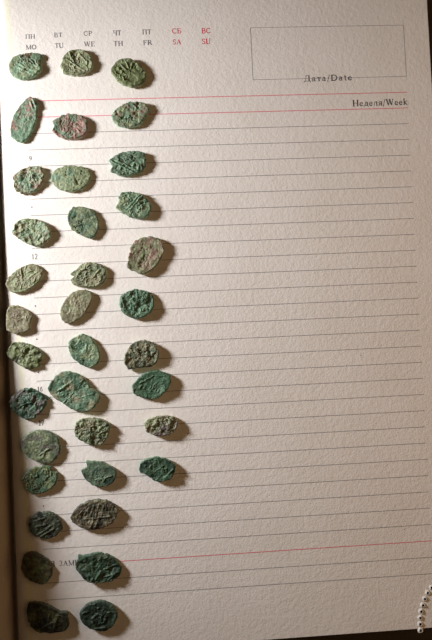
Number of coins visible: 36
